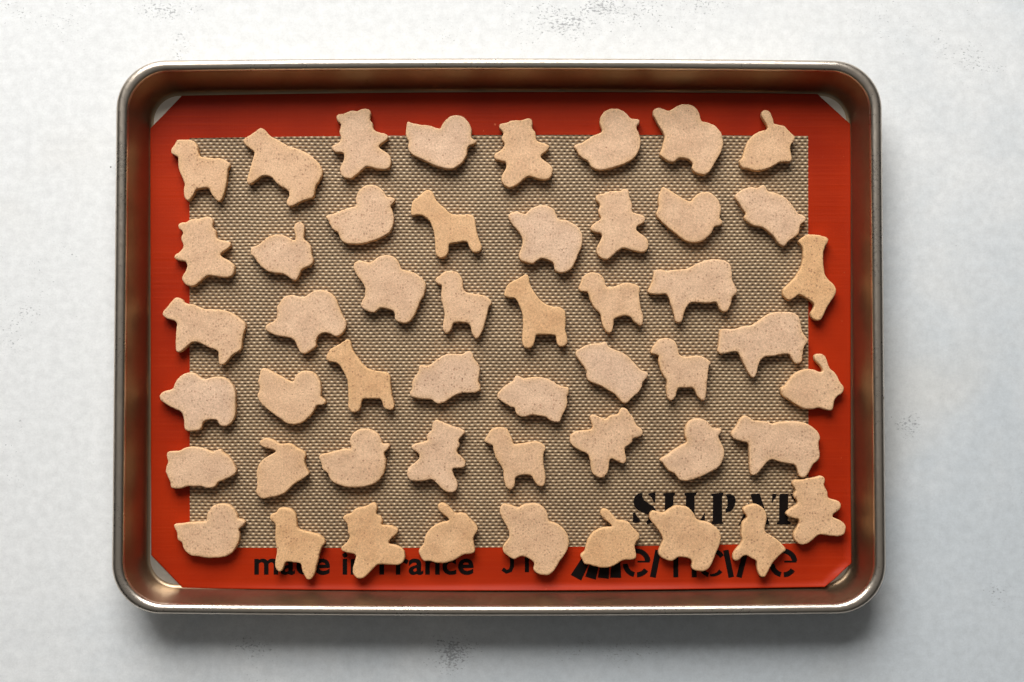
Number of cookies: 50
